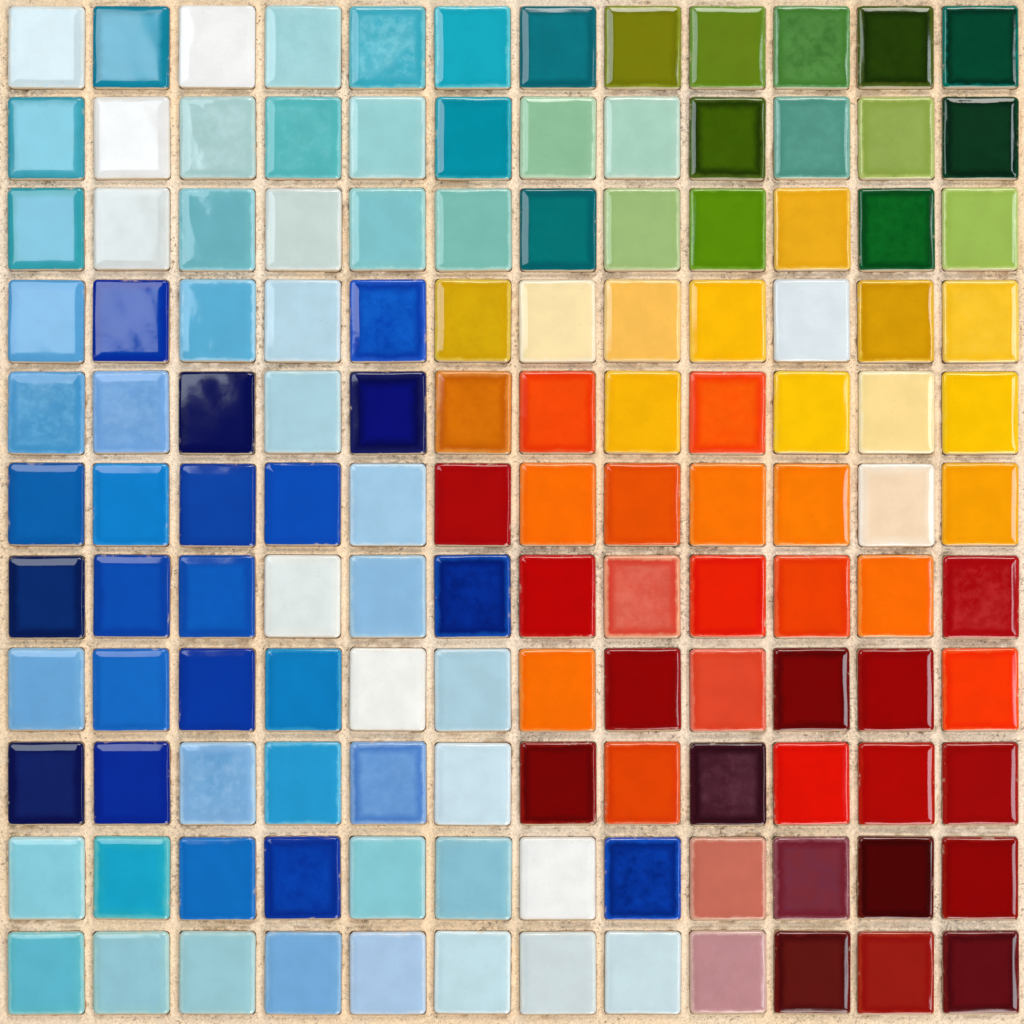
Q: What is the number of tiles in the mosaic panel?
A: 132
